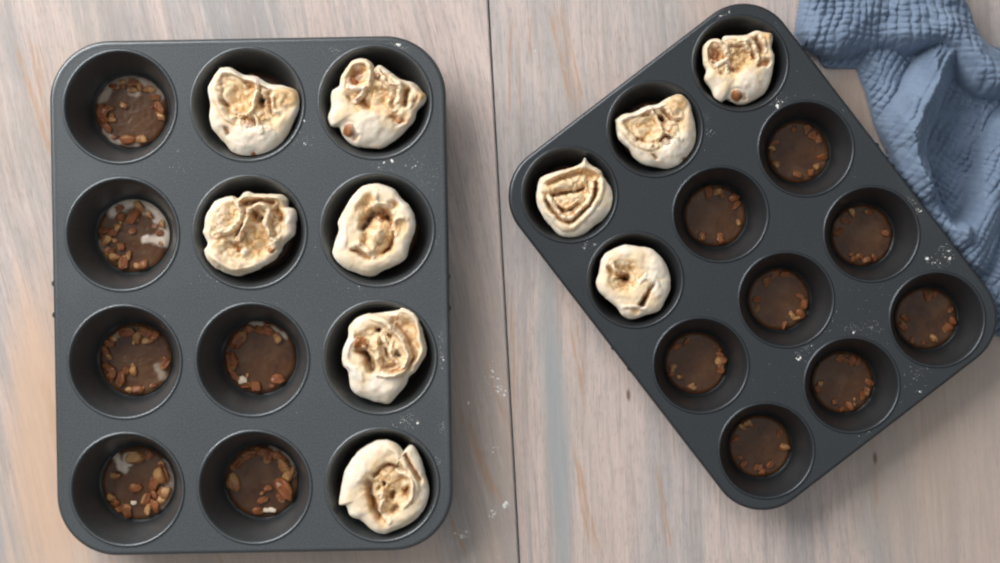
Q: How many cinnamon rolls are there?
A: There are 10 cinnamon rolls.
